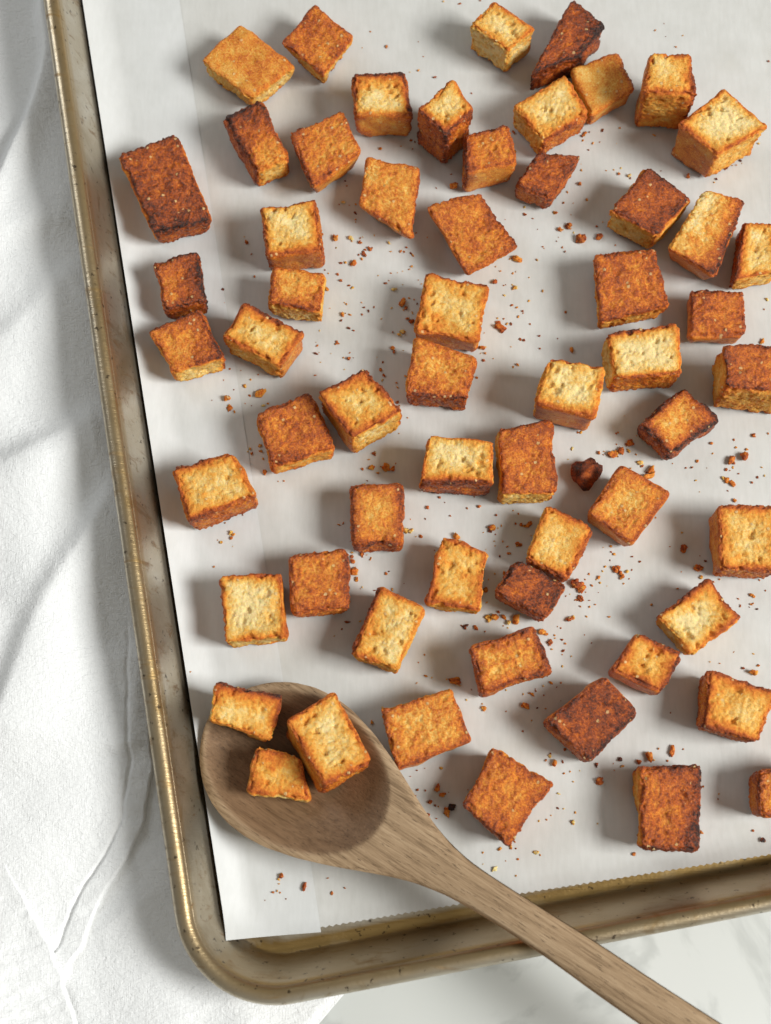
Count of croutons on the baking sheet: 59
